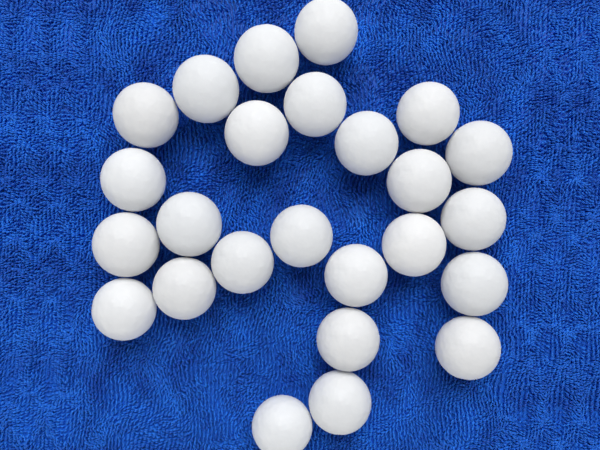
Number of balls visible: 25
